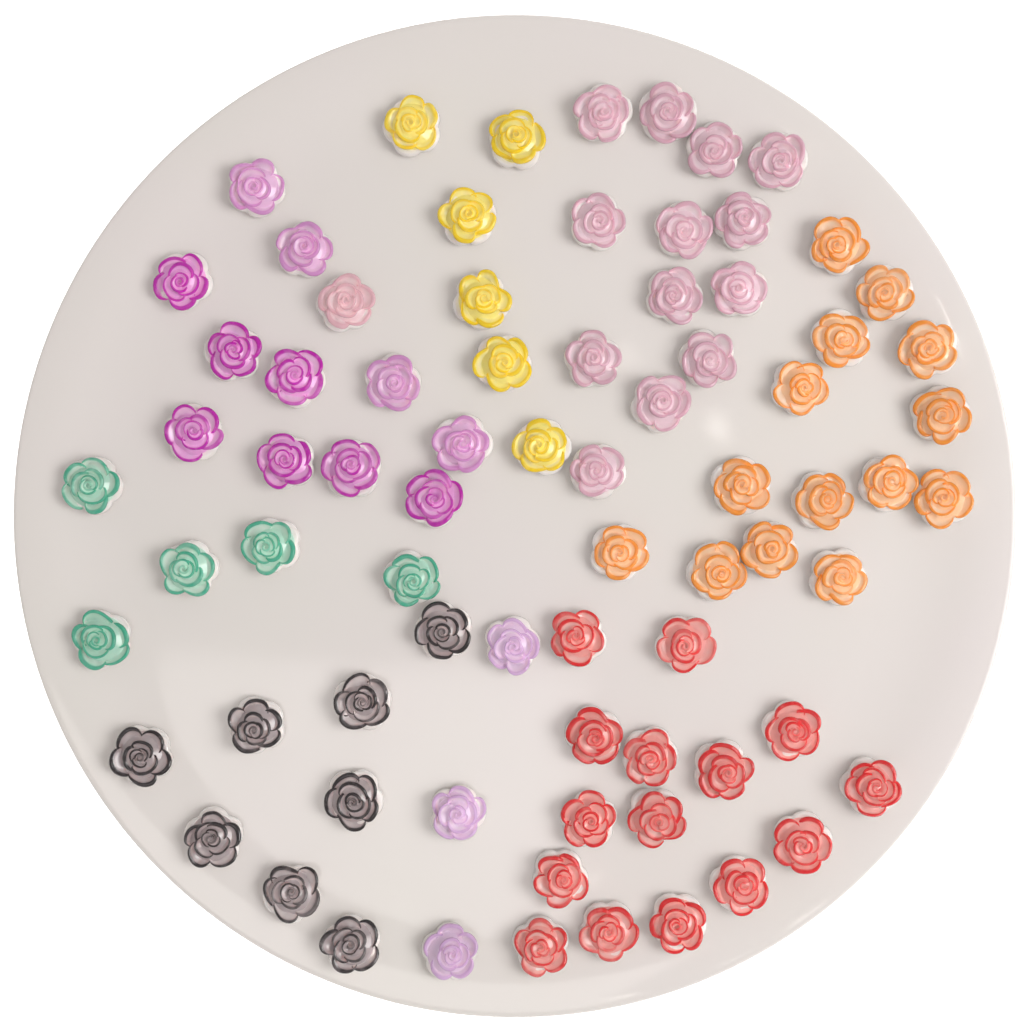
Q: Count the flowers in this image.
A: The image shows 76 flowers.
